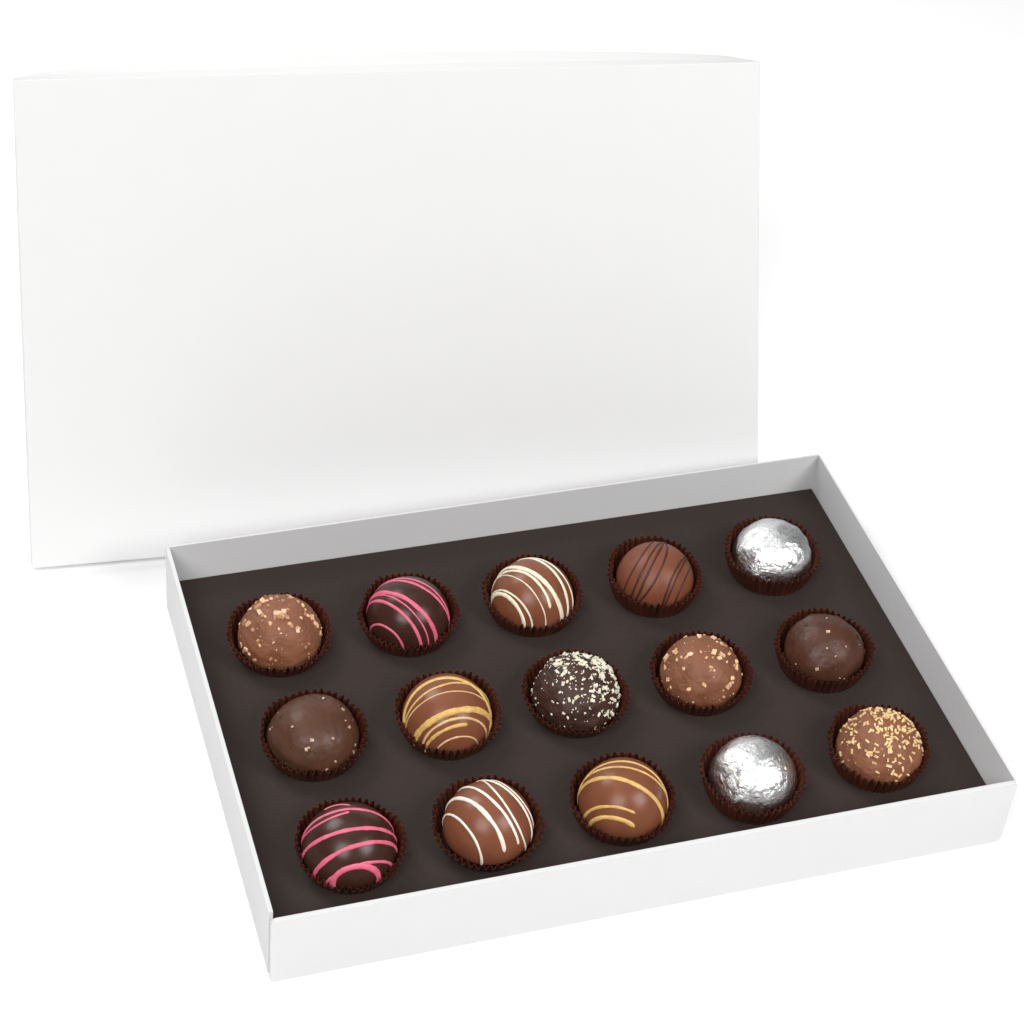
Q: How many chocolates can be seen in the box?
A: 15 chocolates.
